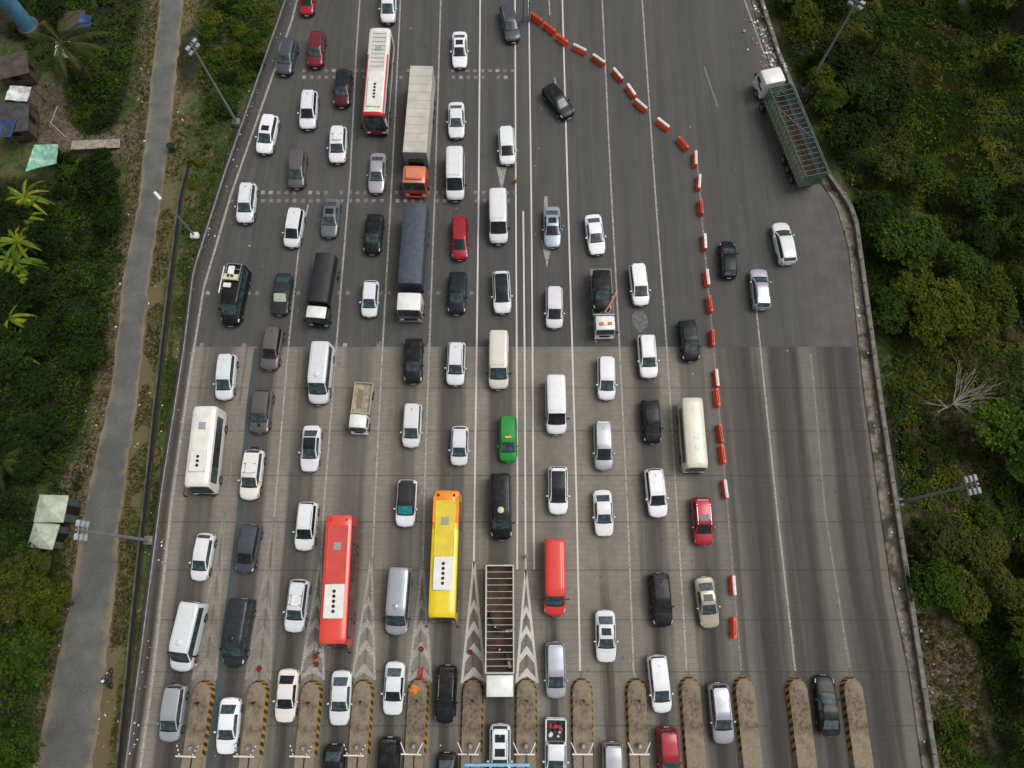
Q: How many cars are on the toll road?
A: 75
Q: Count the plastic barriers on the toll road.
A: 24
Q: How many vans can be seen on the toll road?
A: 11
